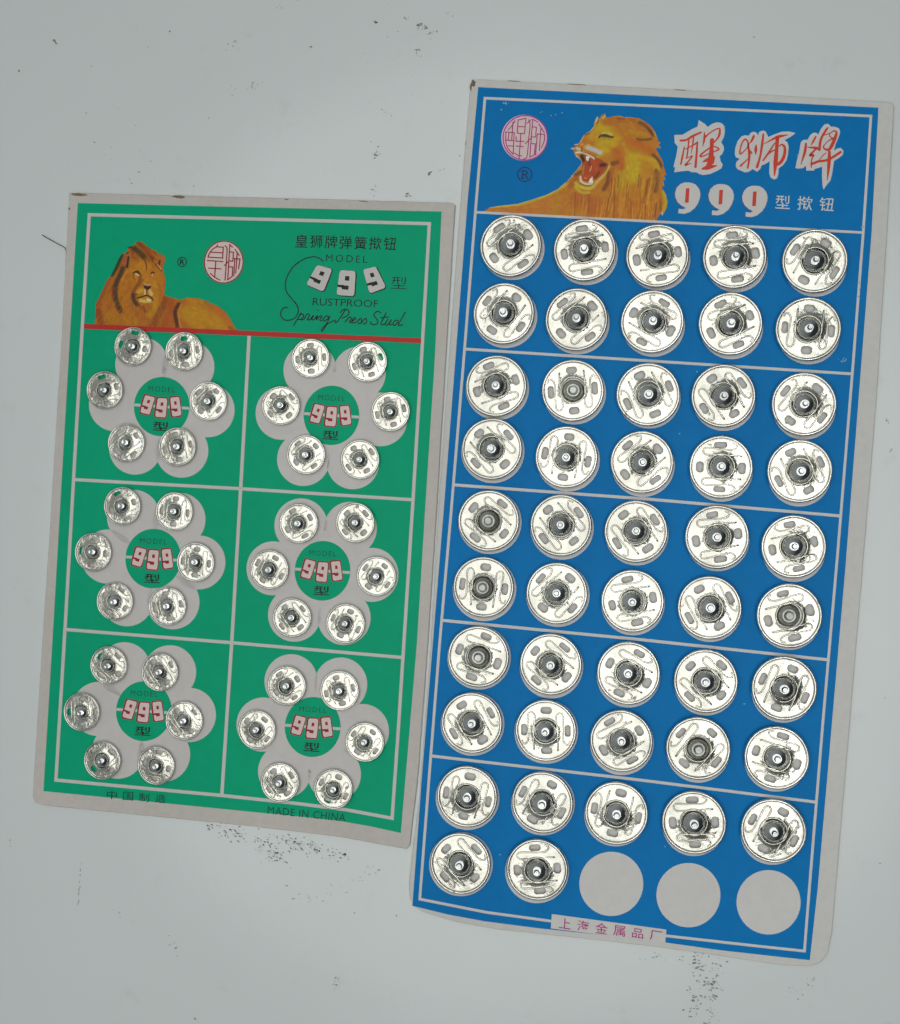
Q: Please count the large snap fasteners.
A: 47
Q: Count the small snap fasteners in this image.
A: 36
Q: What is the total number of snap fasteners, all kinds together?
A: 83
